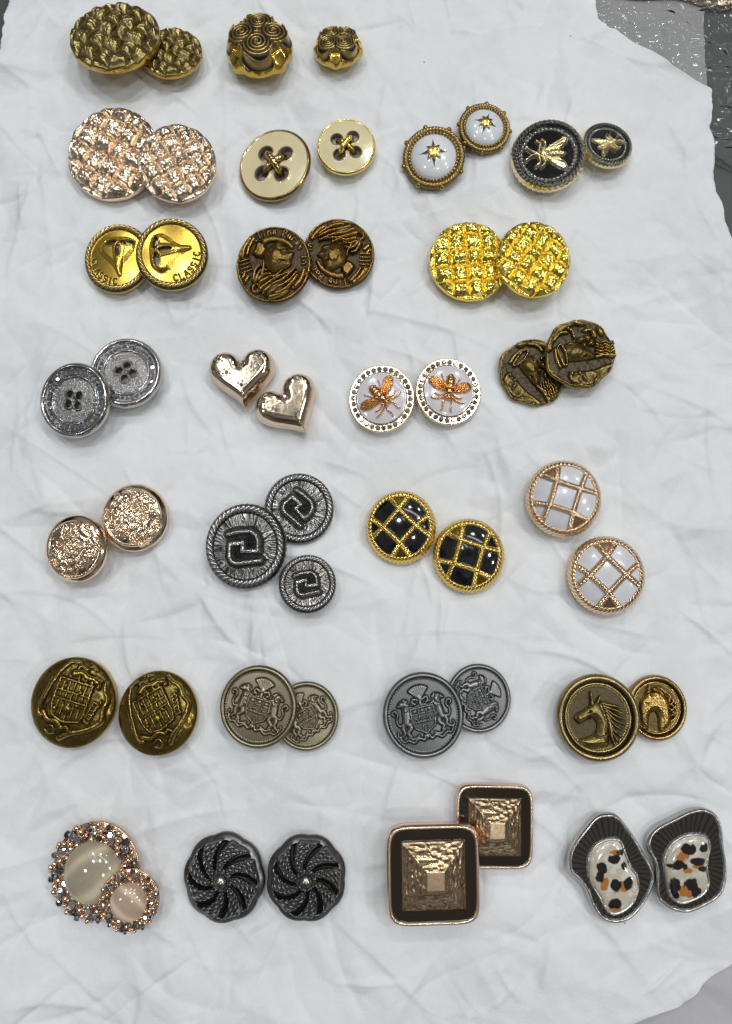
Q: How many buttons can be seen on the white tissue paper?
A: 51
